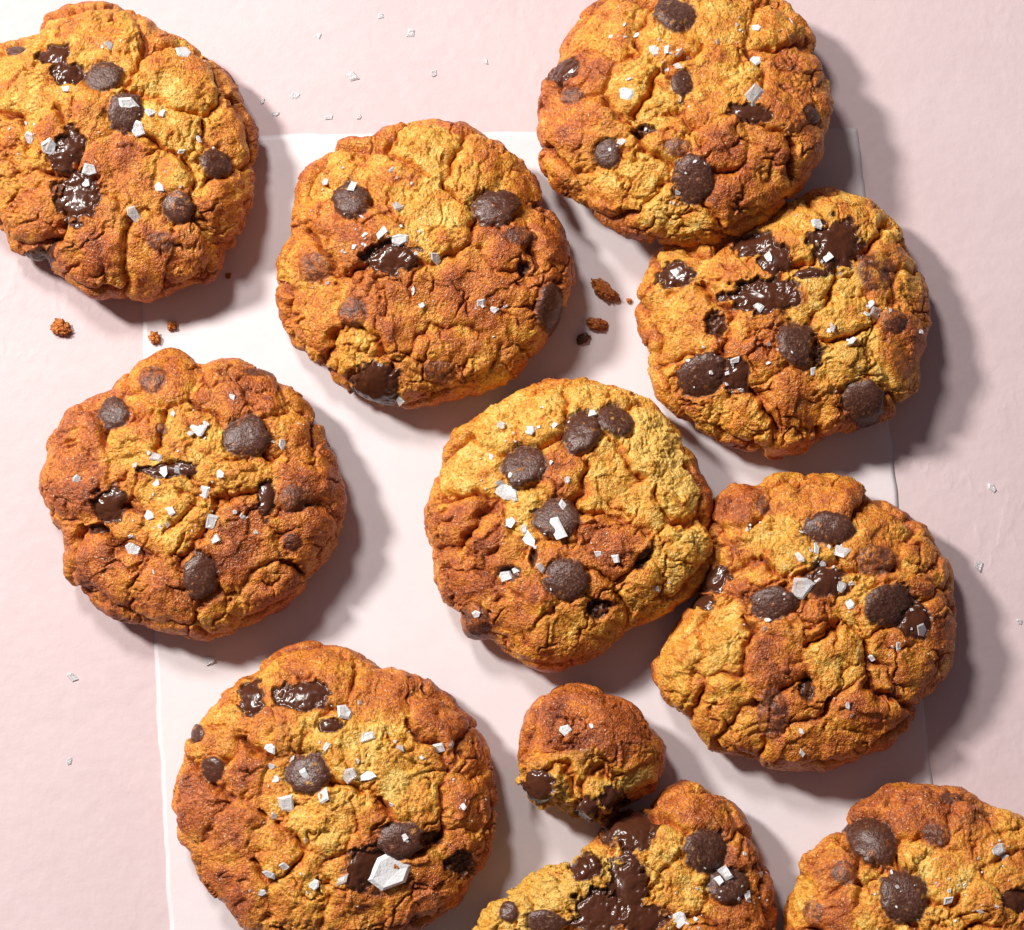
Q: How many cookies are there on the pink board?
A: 10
